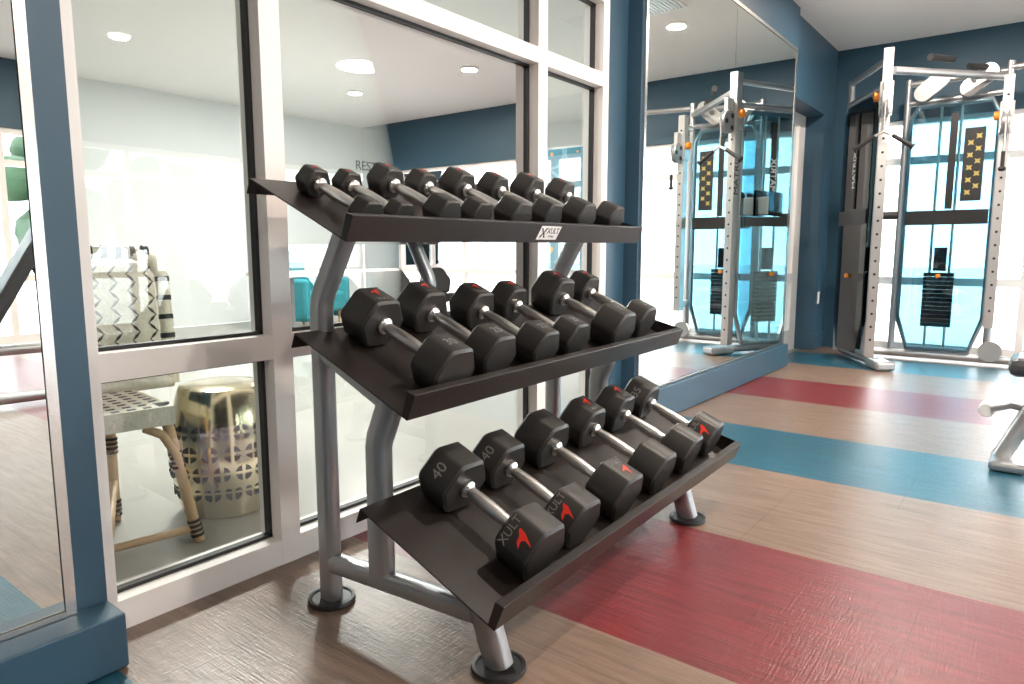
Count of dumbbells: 20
